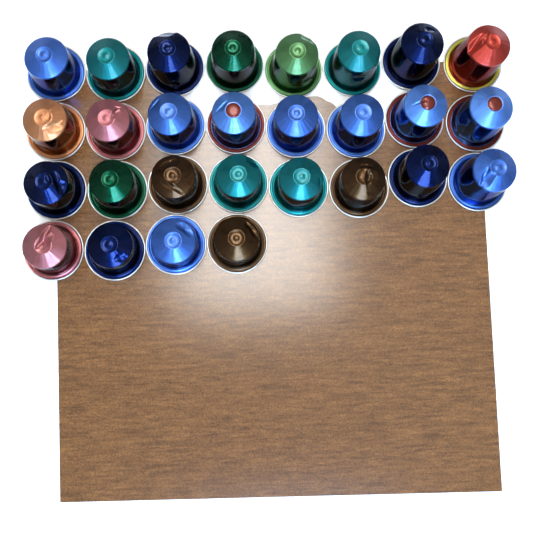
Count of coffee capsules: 28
